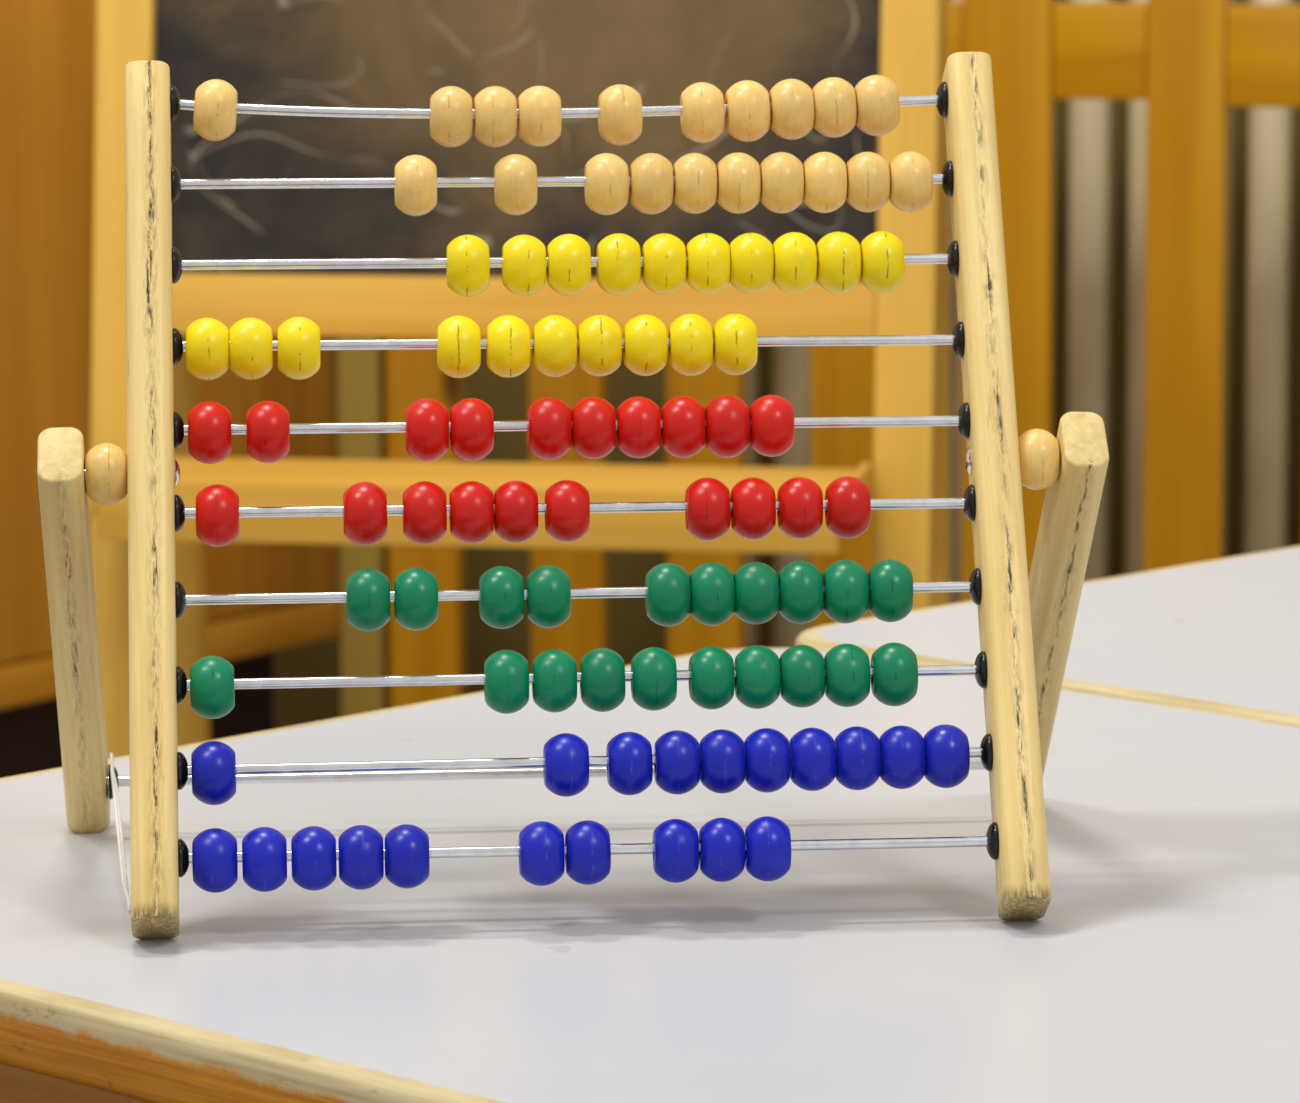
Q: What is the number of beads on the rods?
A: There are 100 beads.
